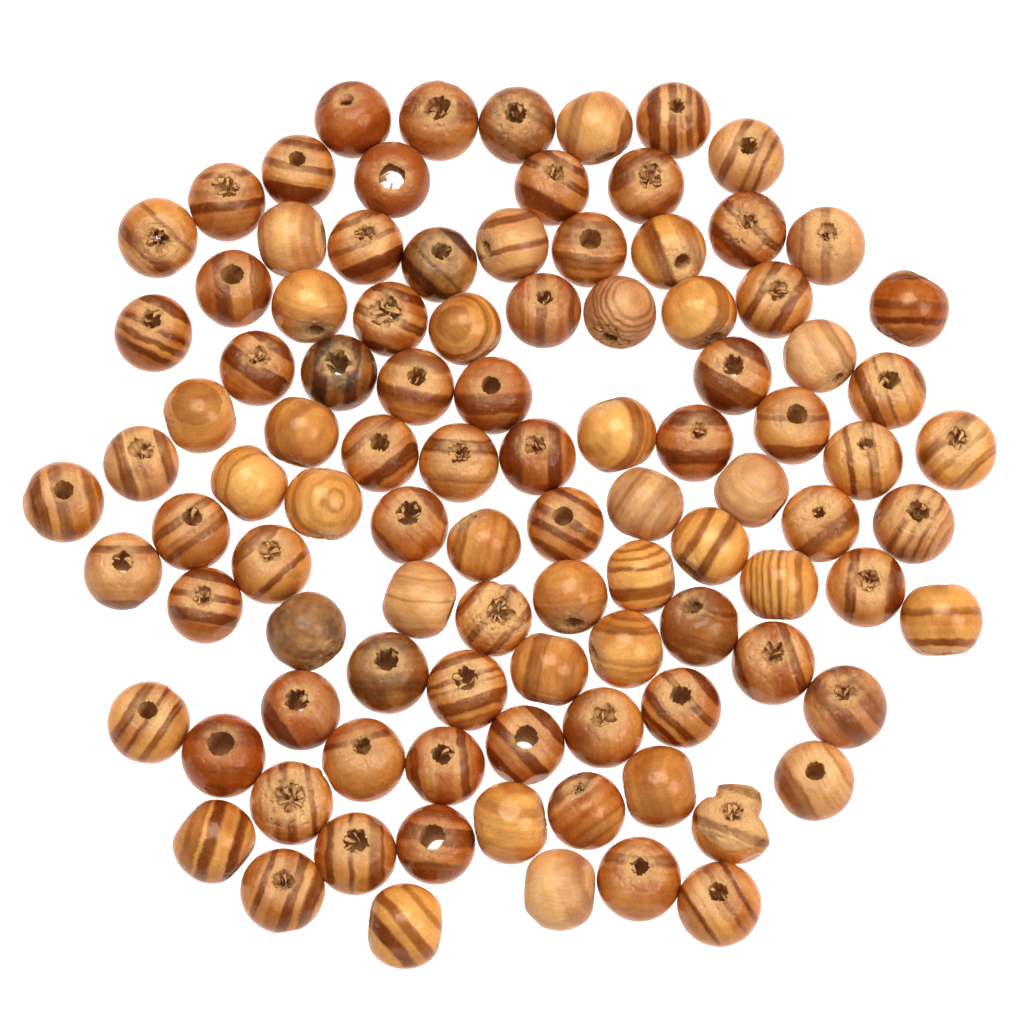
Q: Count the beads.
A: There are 100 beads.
